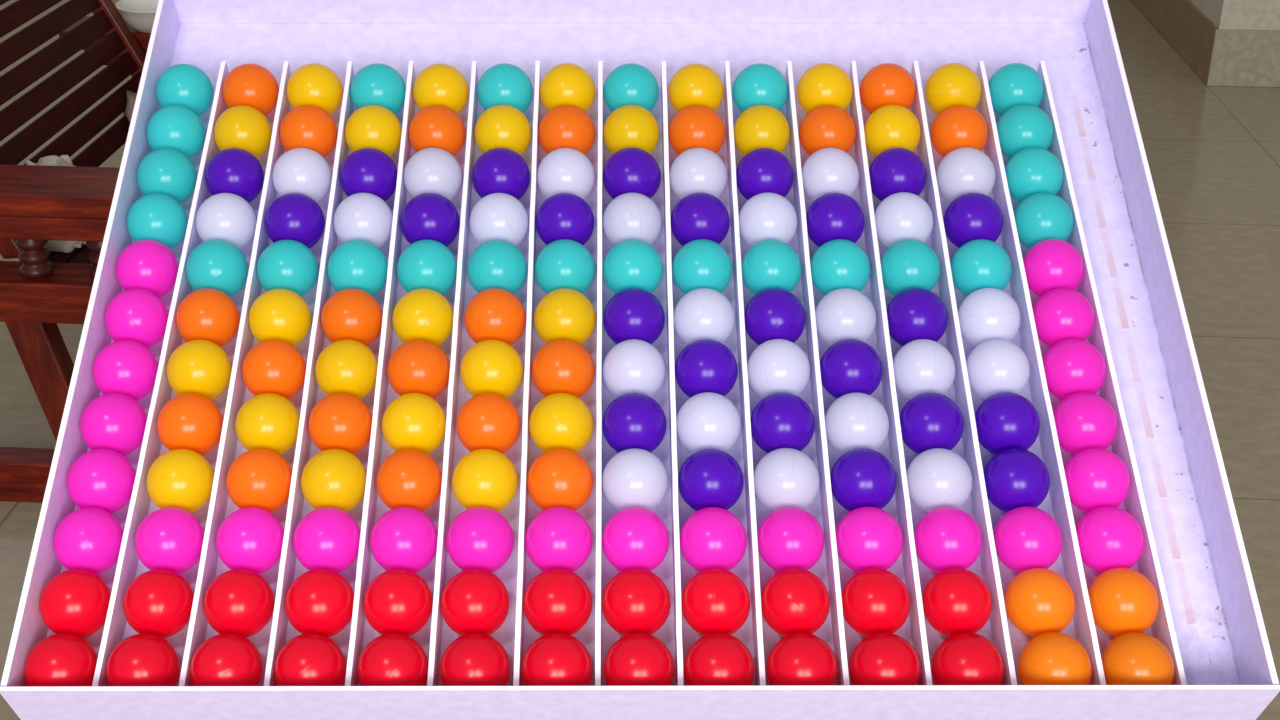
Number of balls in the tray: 168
